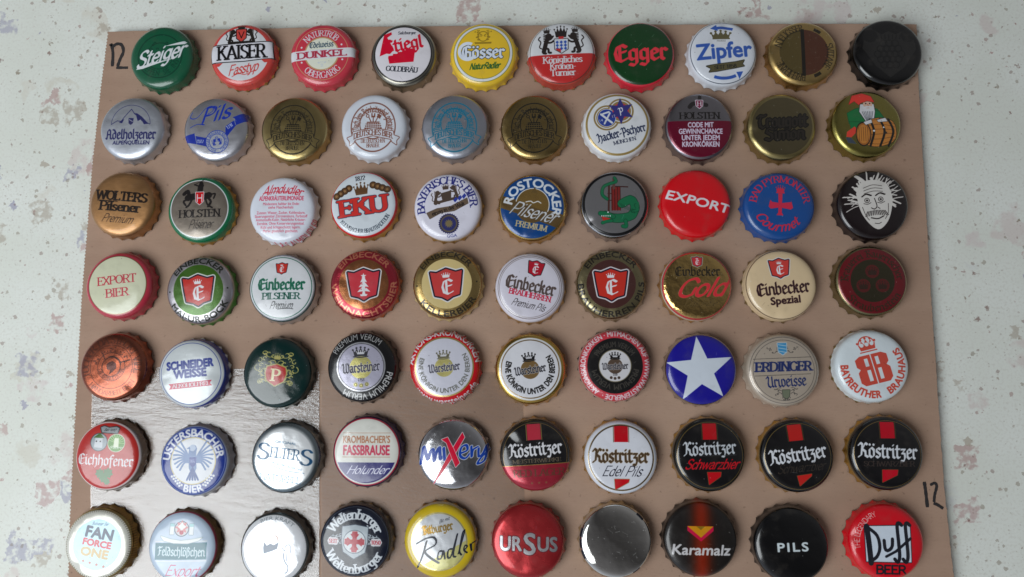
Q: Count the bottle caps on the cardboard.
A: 70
